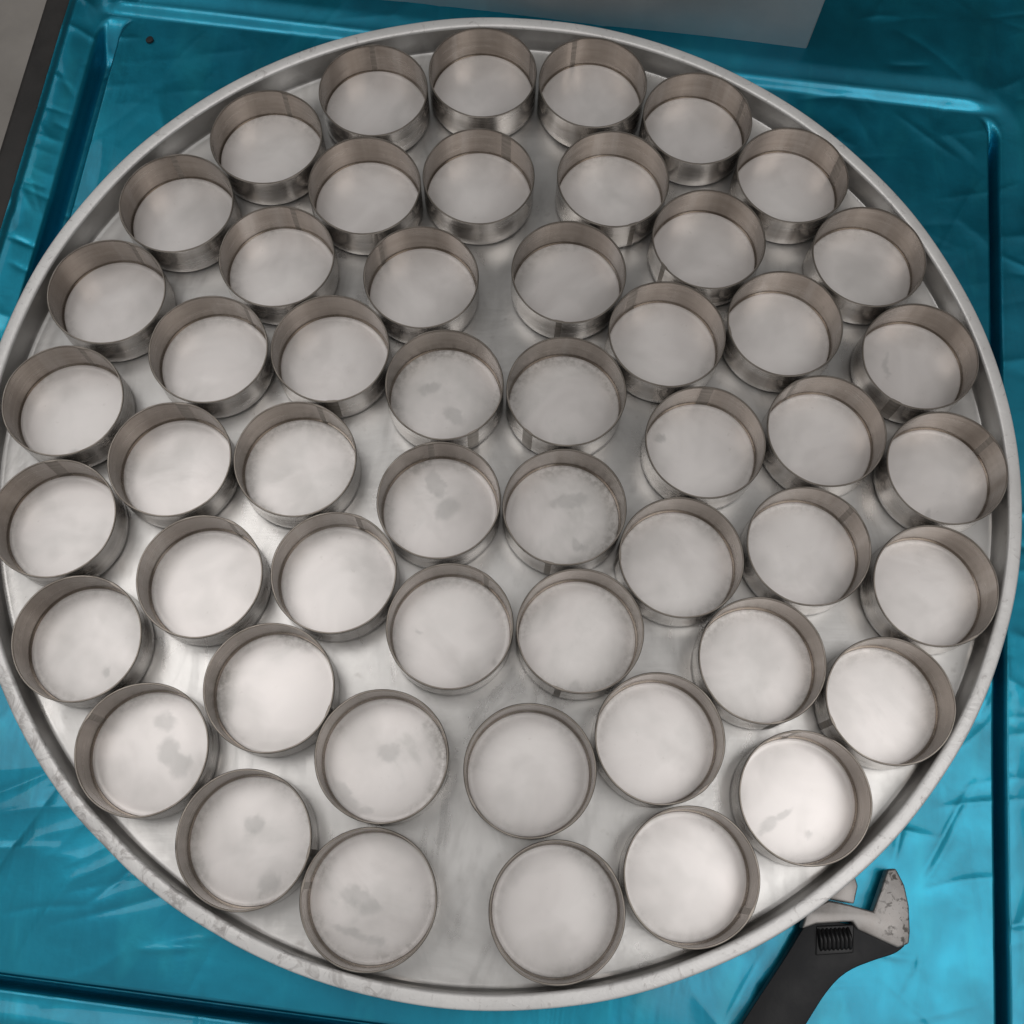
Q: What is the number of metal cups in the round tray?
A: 52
